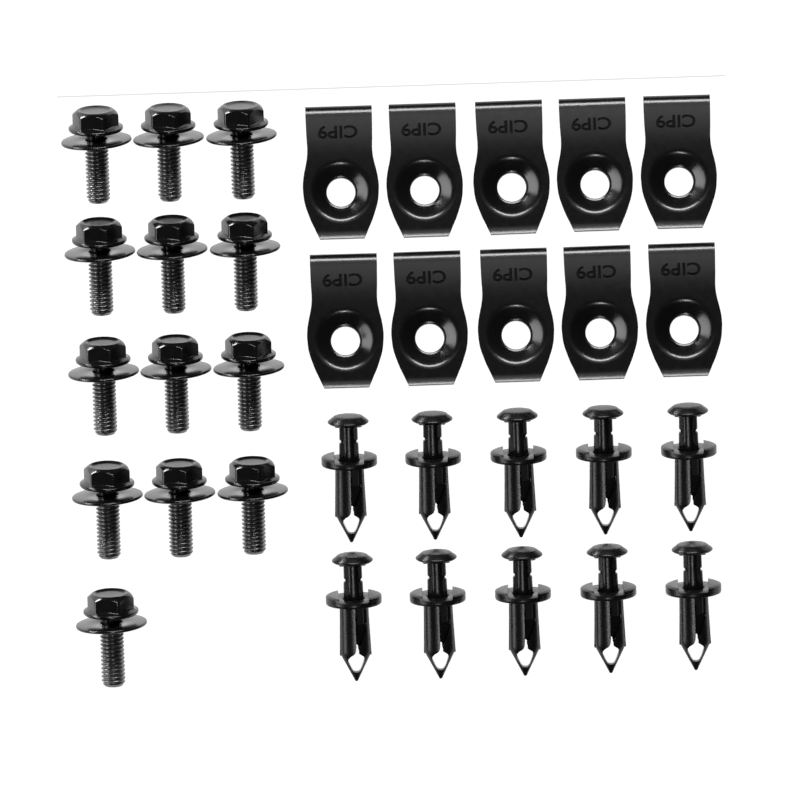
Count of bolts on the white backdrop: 13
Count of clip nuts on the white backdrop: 10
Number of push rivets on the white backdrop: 10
